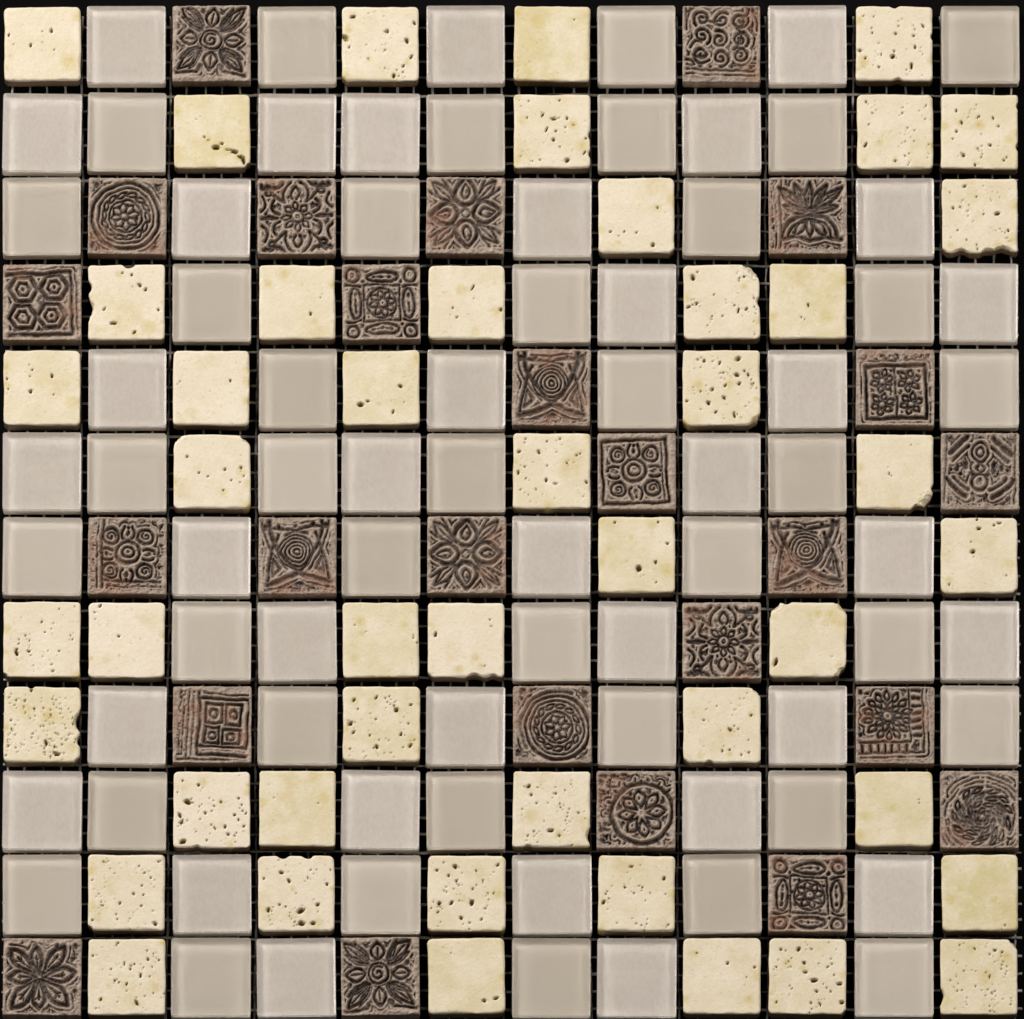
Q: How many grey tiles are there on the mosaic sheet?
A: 73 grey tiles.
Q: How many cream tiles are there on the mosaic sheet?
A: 46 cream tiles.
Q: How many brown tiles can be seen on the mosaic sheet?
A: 25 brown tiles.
